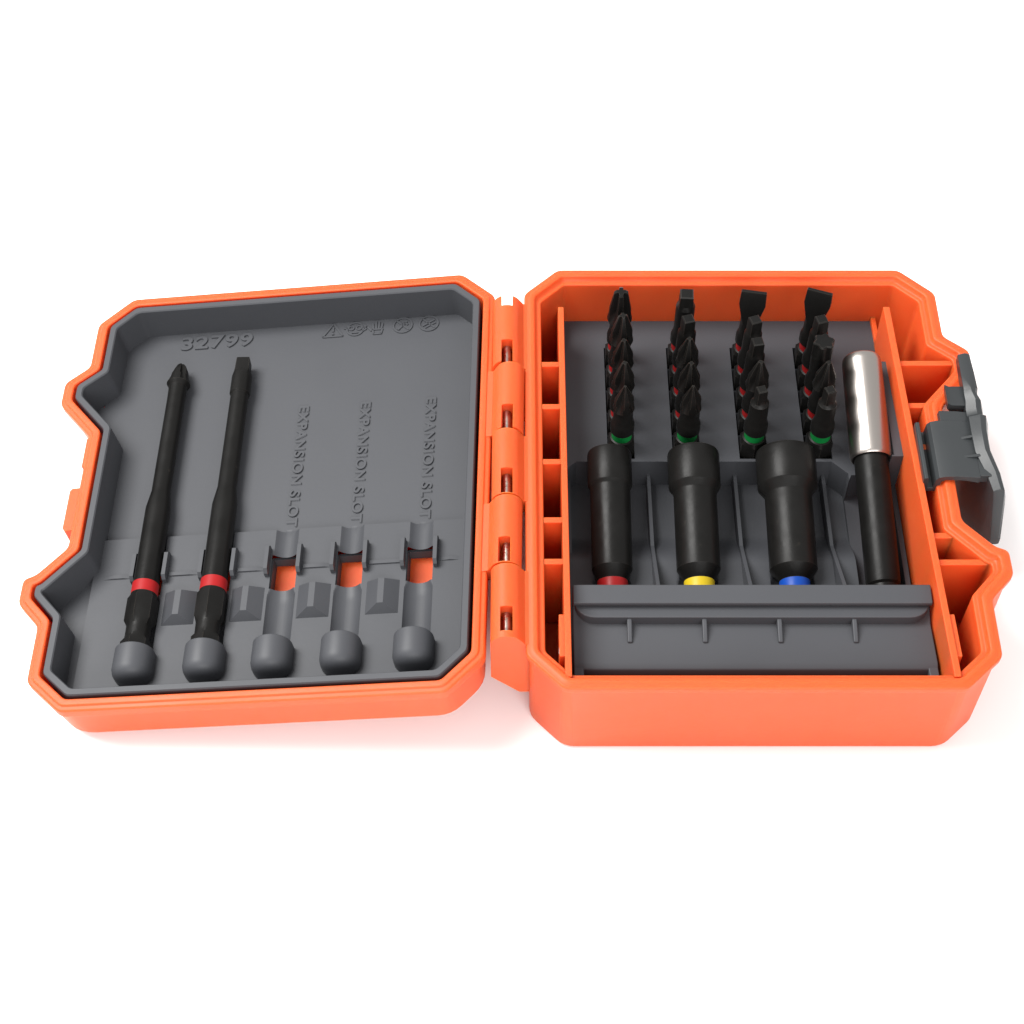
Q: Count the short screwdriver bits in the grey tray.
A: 20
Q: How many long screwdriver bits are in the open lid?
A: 2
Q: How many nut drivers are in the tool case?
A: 3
